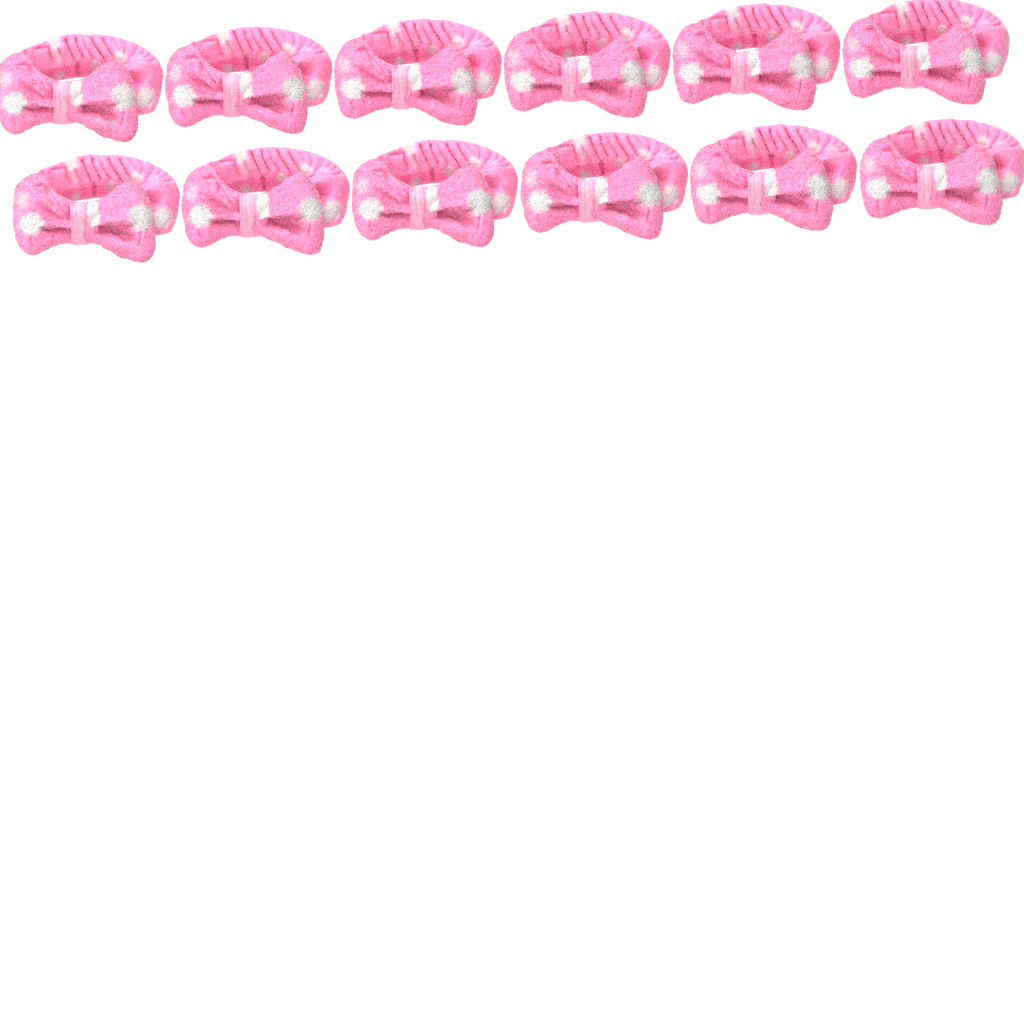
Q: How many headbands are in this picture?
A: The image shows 12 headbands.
